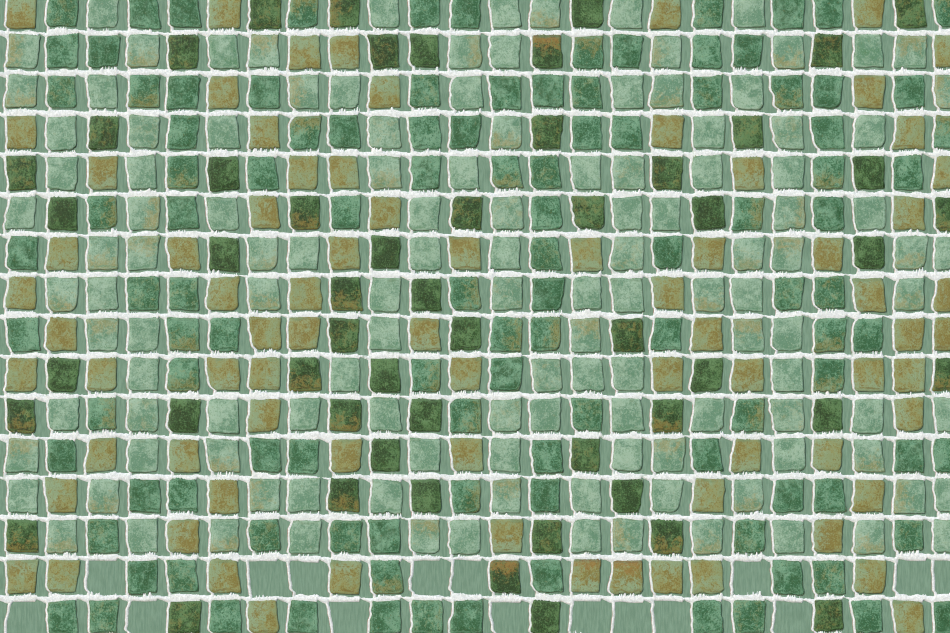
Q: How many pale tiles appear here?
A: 127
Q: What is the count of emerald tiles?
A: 111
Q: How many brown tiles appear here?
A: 77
